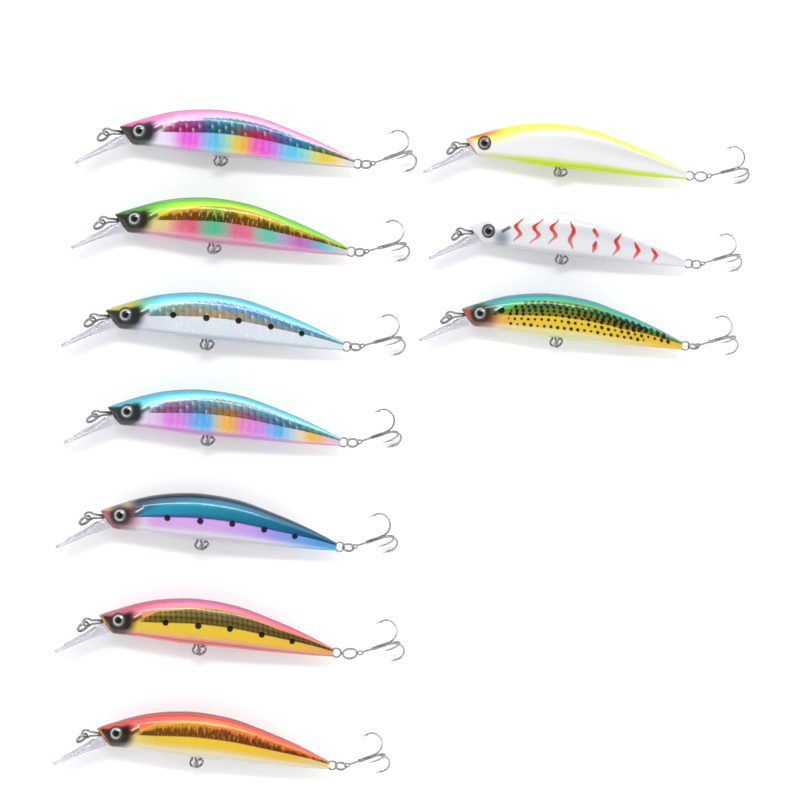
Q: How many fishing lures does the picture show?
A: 10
